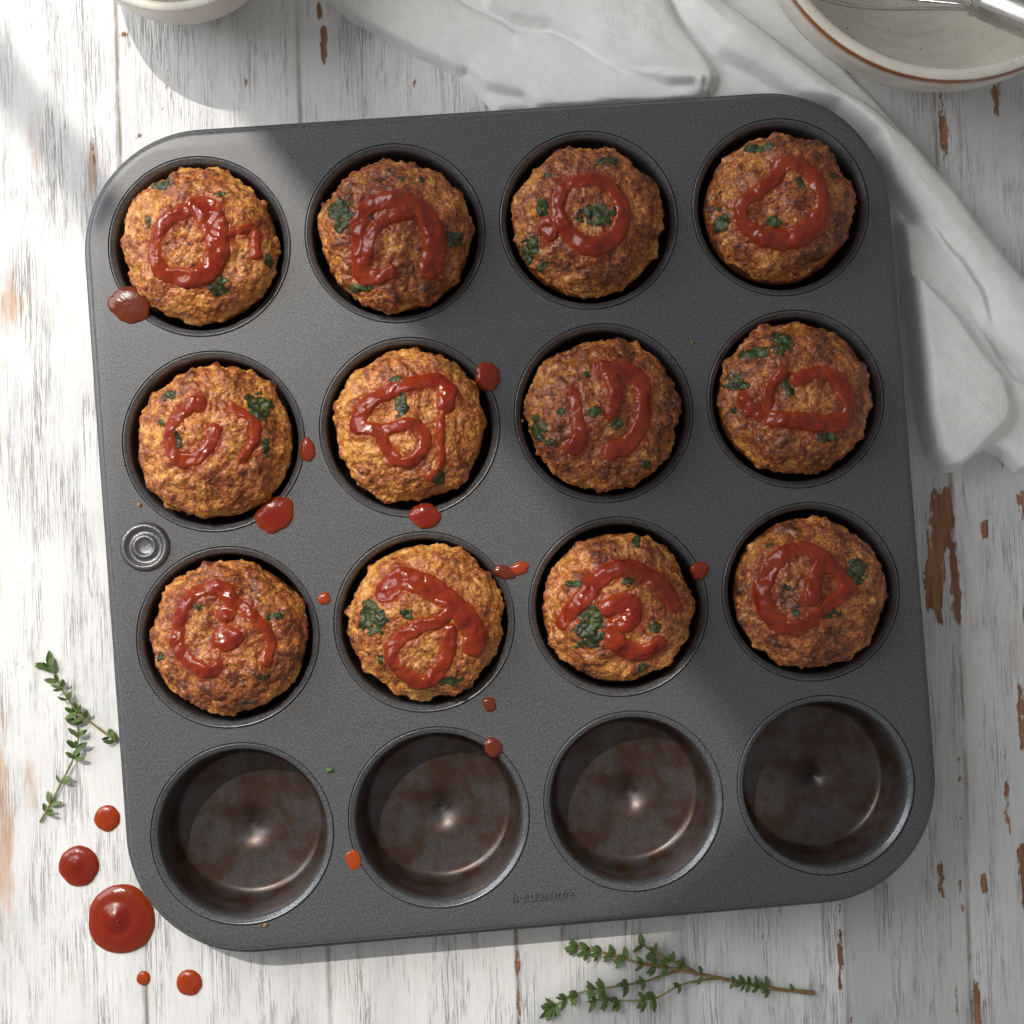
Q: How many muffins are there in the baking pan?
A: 12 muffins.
